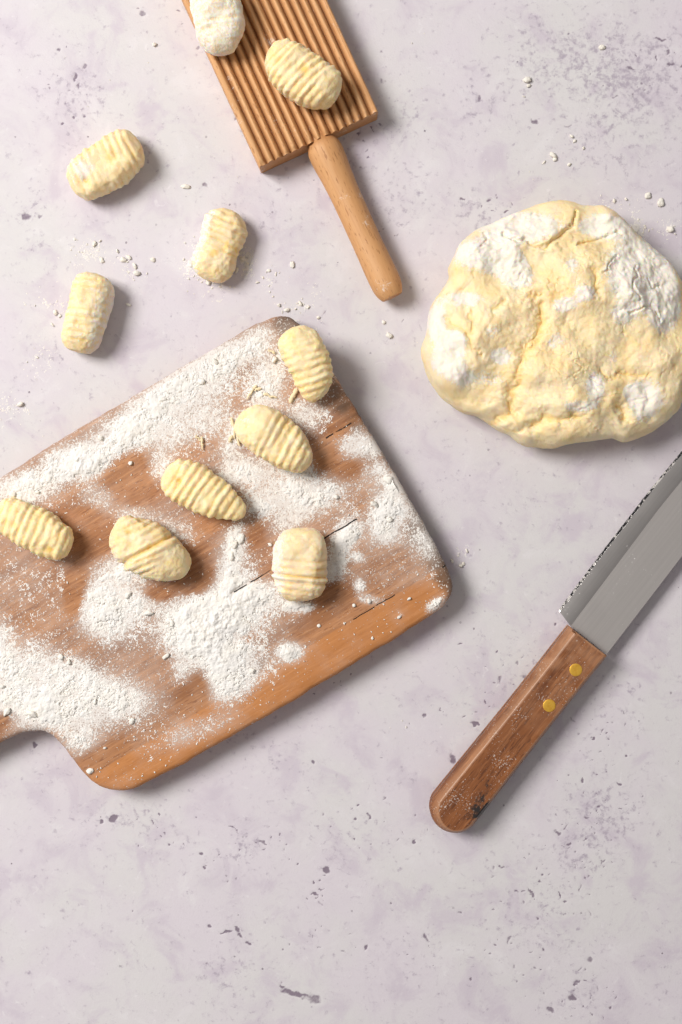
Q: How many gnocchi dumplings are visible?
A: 11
